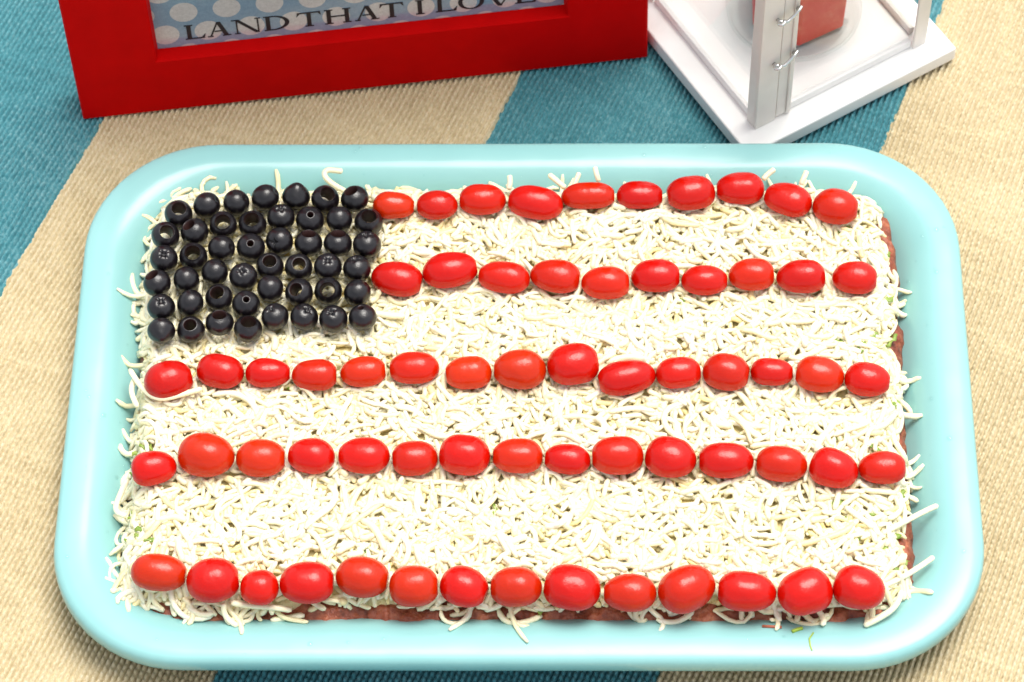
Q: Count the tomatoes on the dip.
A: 64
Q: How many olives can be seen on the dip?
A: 47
